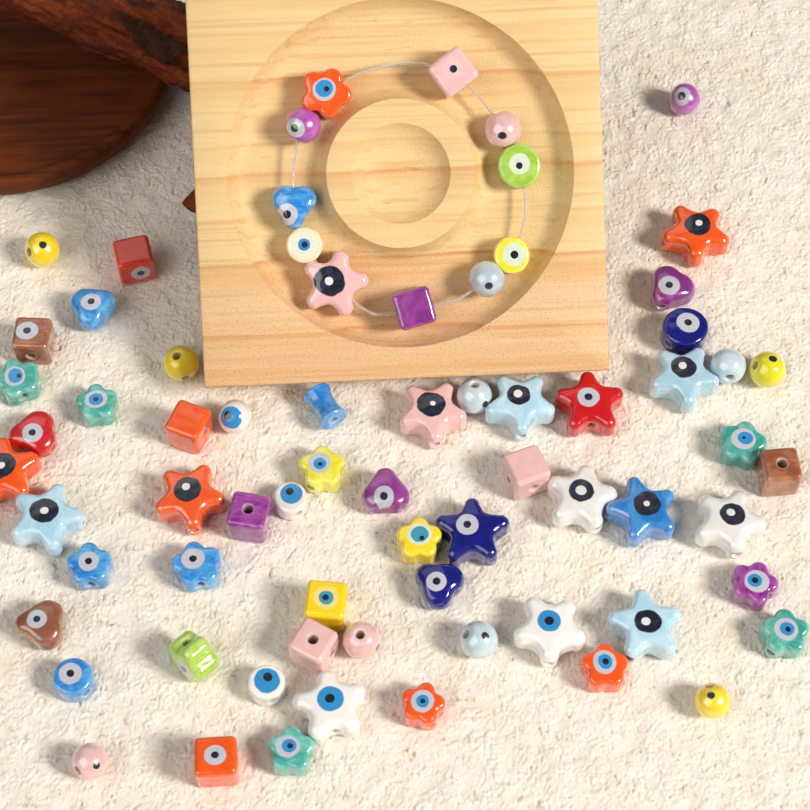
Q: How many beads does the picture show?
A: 70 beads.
